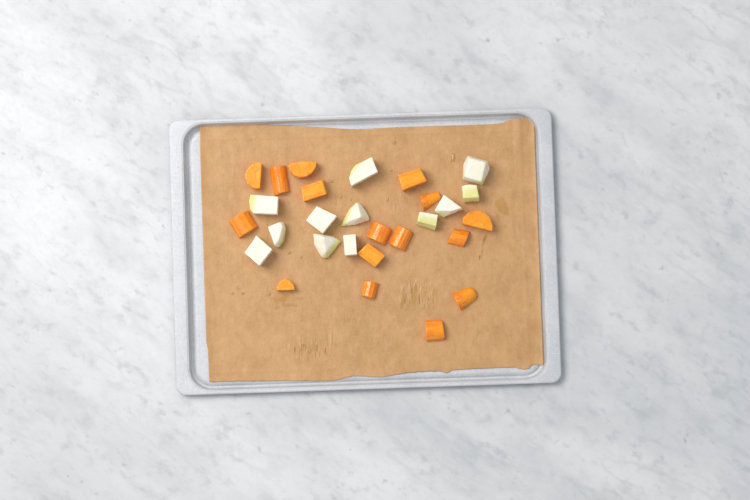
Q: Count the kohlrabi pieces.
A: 12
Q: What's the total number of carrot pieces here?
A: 16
